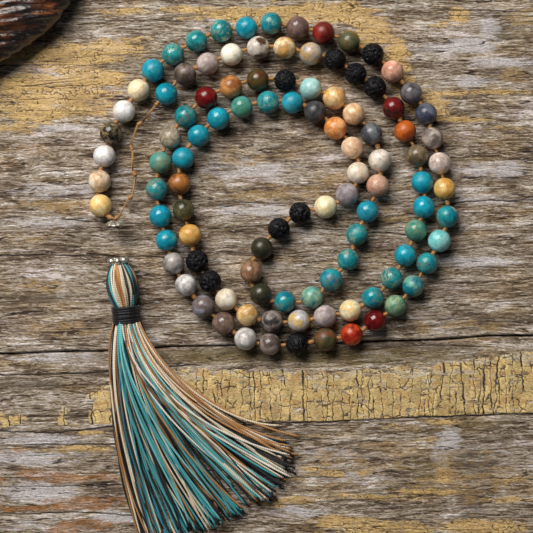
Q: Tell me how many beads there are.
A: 106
